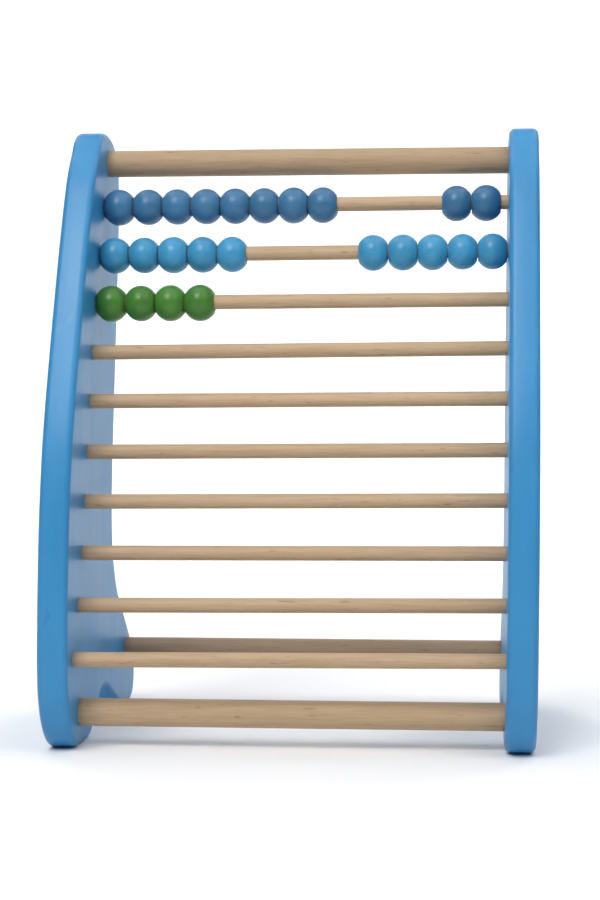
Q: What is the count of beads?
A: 24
